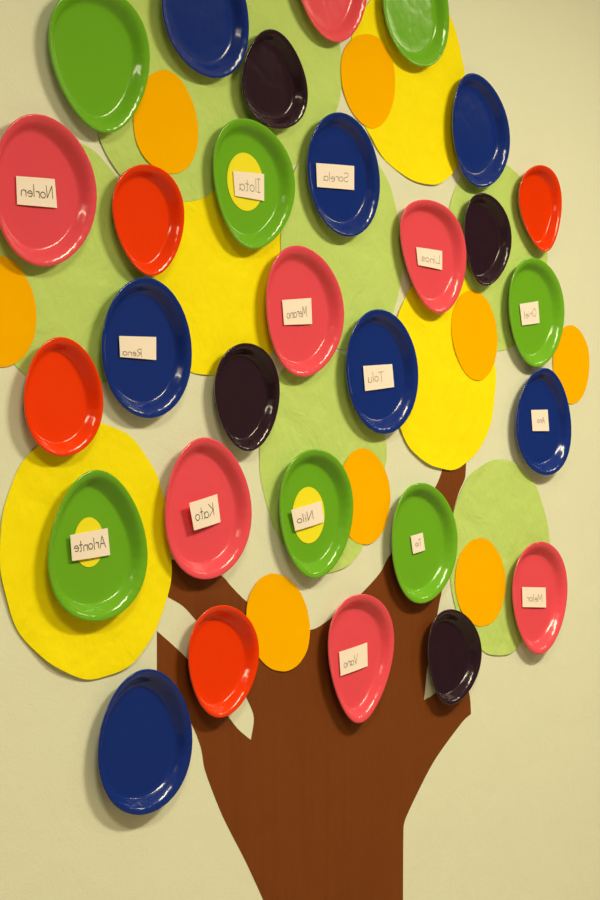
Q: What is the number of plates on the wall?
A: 29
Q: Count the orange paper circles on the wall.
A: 8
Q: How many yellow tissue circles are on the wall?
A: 4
